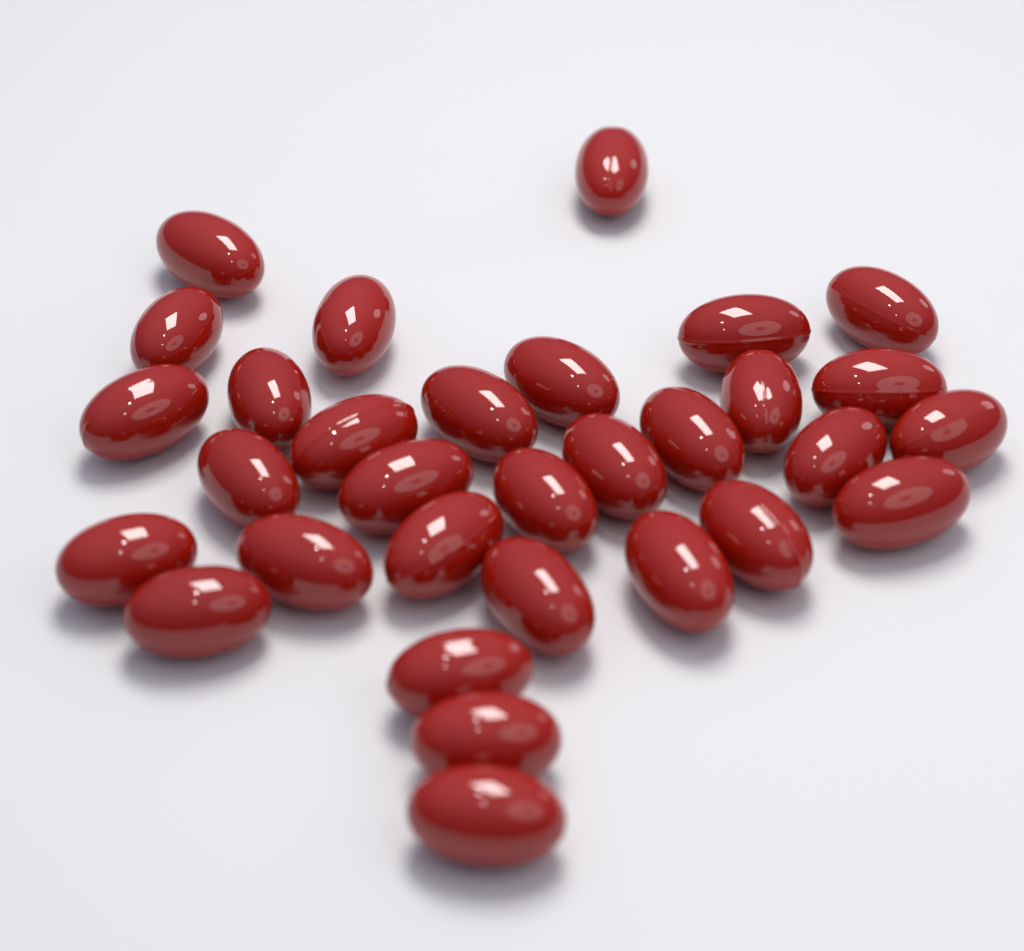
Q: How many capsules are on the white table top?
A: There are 31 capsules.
